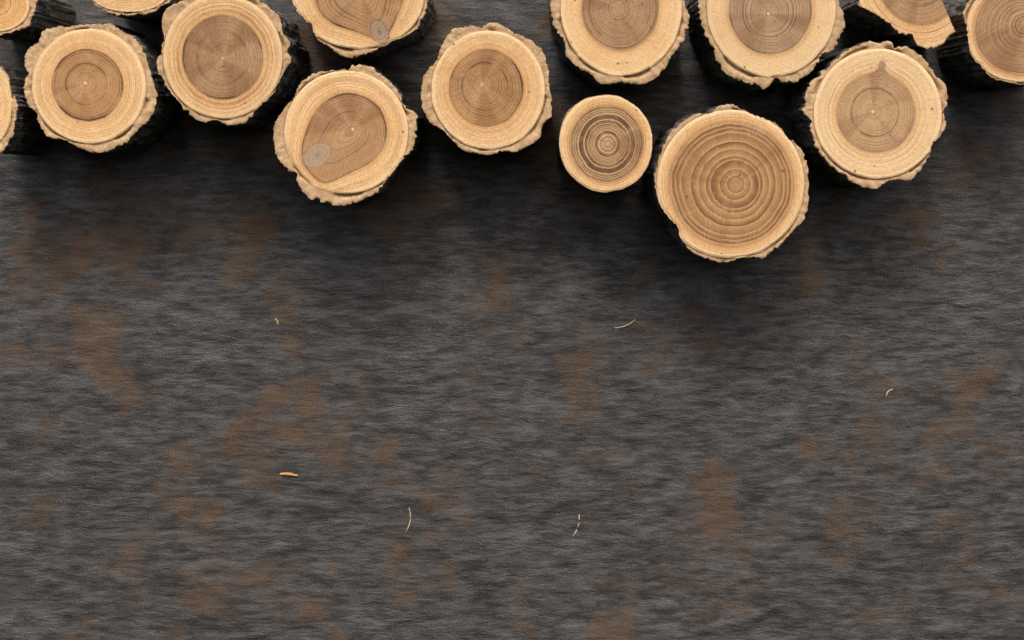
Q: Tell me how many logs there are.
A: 15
